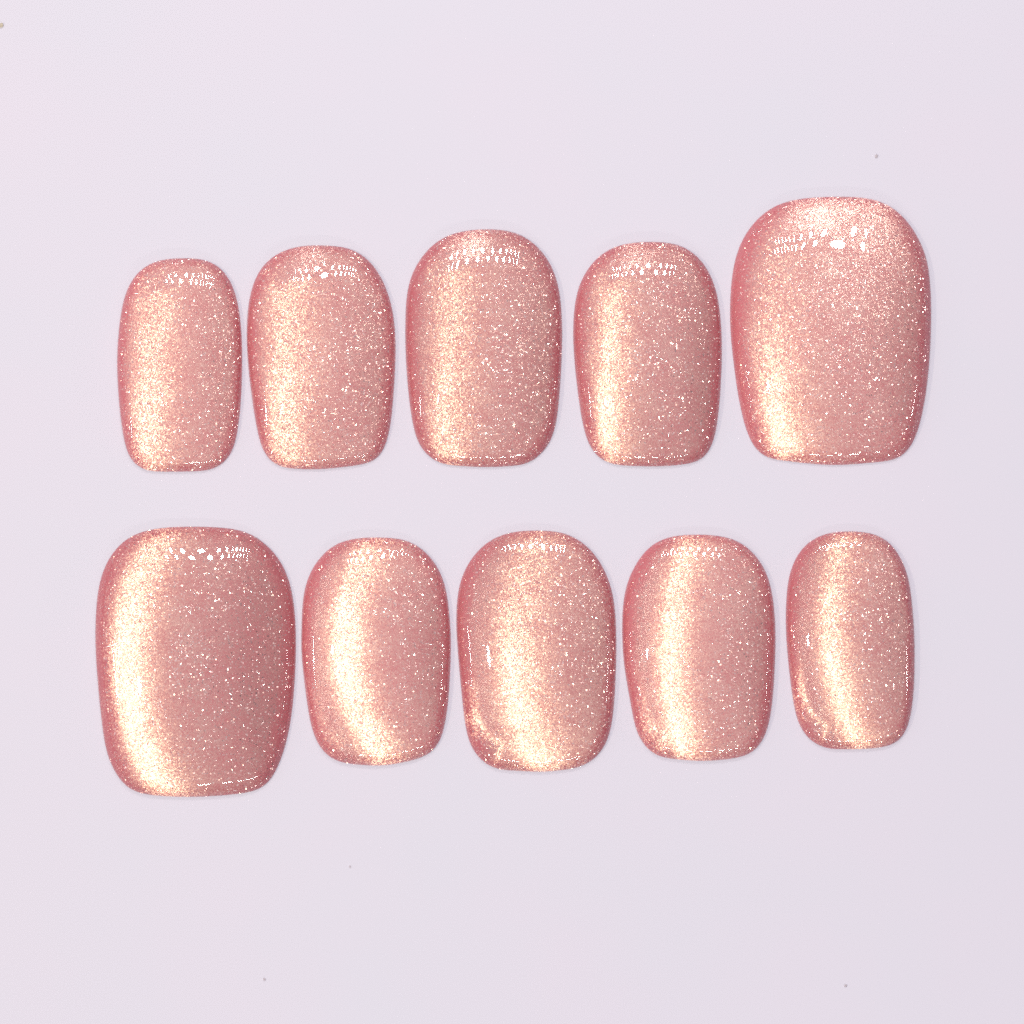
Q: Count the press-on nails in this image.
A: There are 10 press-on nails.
